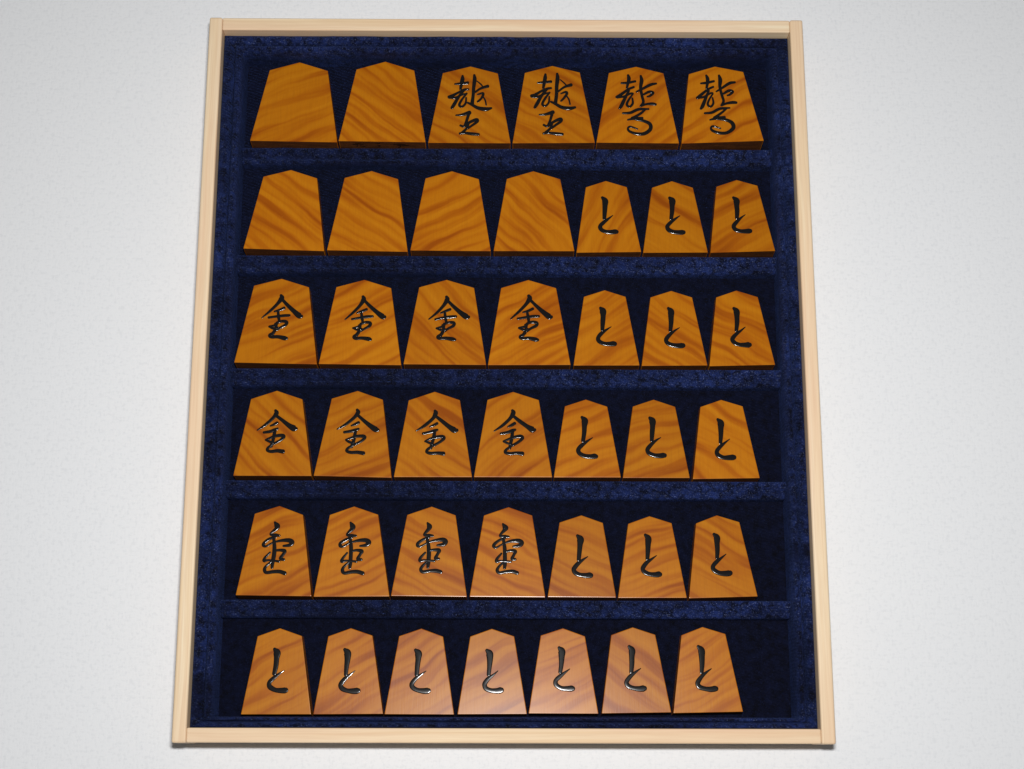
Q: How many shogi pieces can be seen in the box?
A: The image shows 41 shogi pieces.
